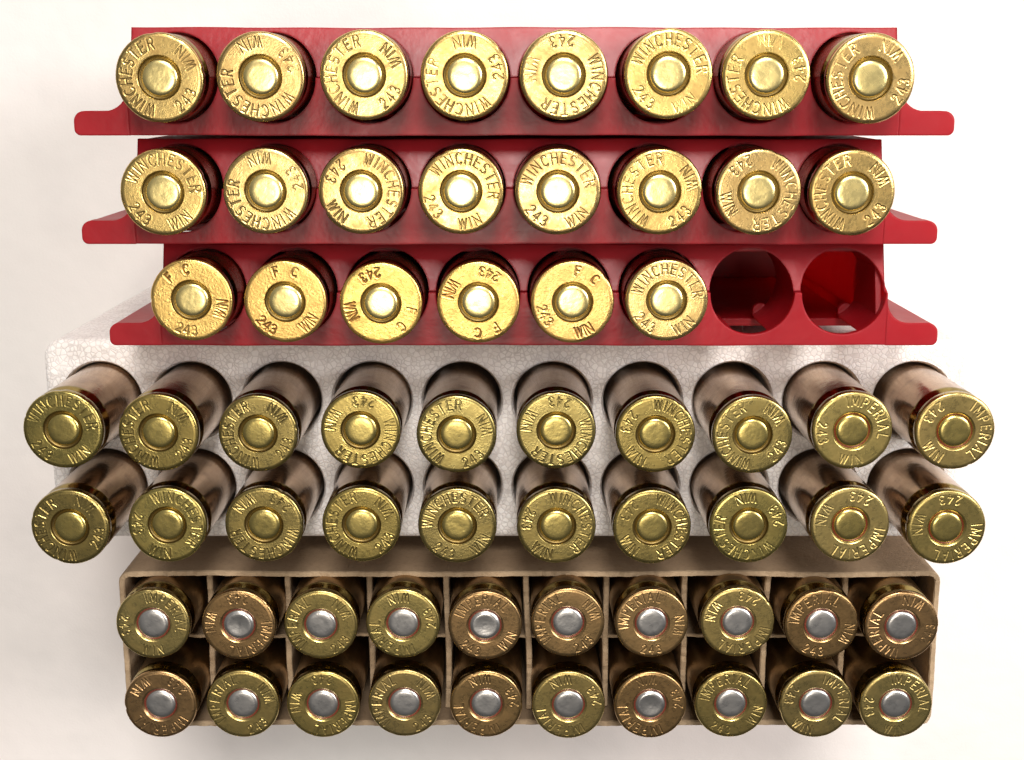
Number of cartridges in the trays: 62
